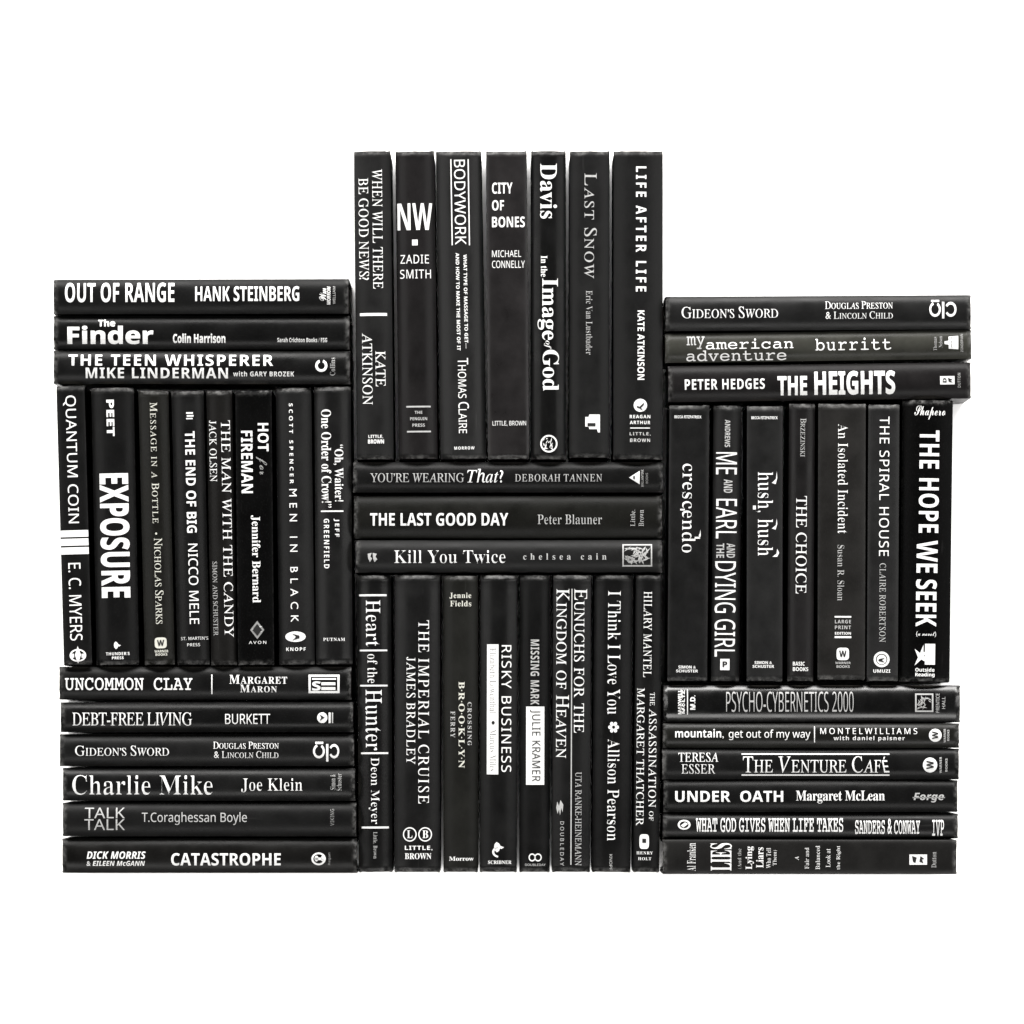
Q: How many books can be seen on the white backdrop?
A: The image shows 51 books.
